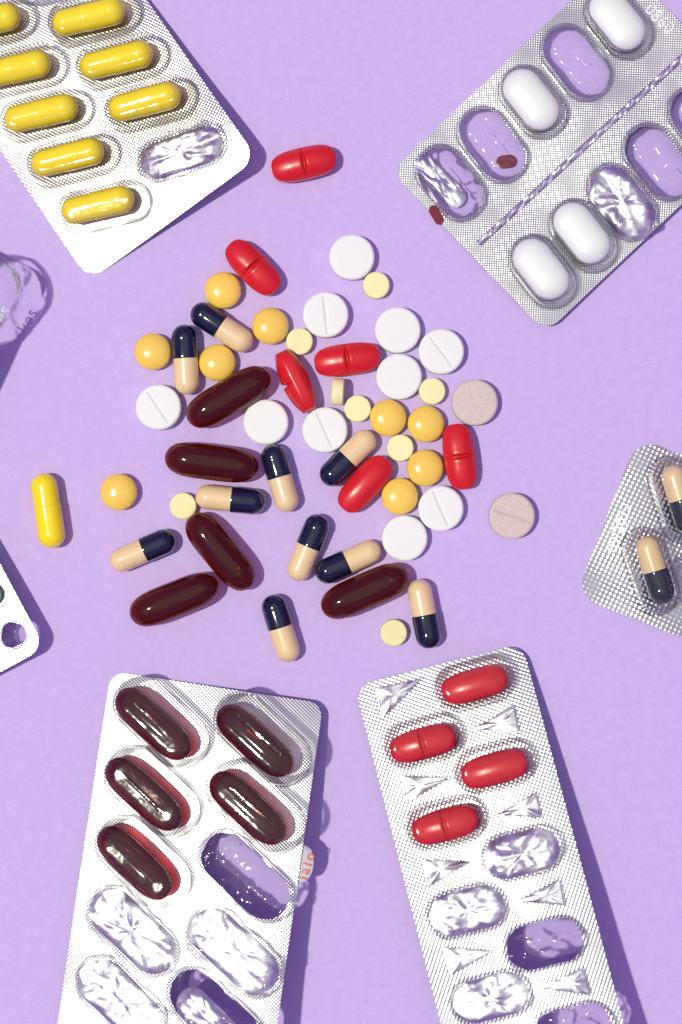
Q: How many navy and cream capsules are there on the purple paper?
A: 12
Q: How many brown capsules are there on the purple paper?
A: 10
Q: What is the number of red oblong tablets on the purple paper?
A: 10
